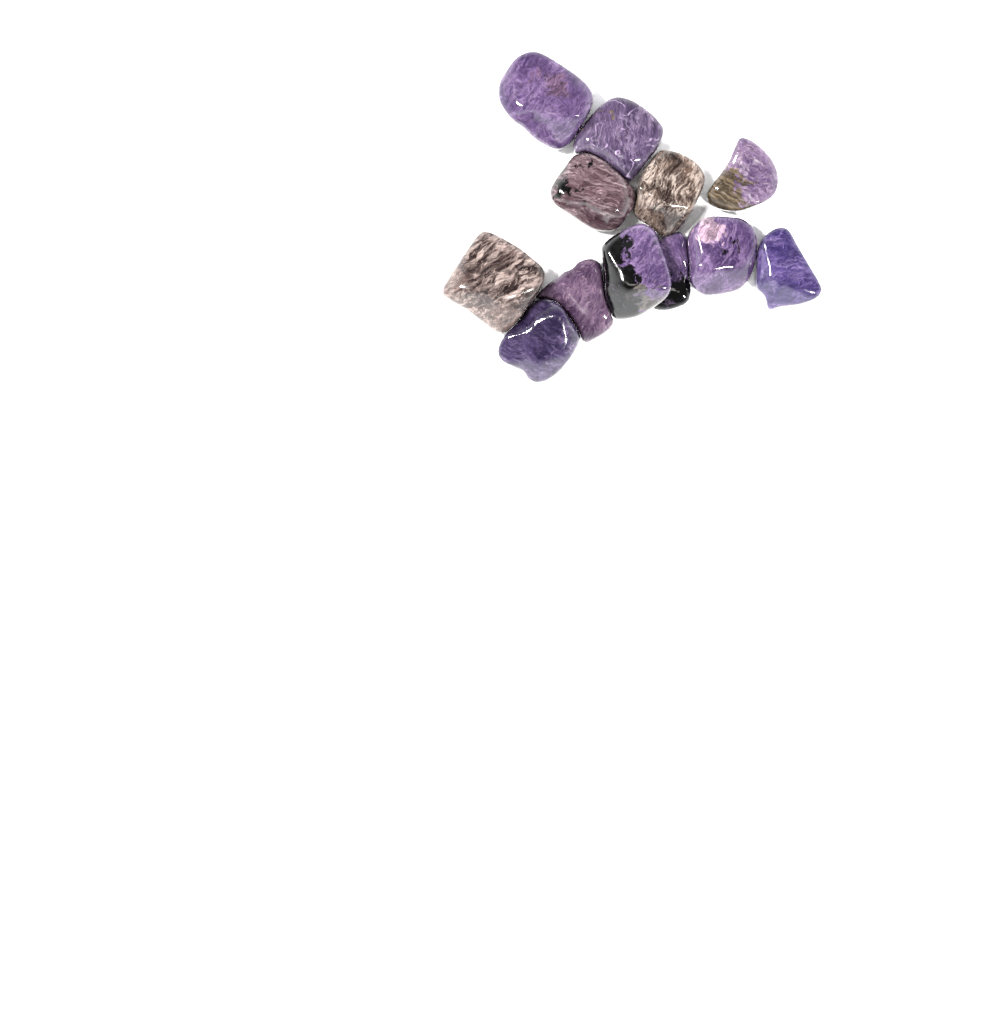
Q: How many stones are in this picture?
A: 12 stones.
